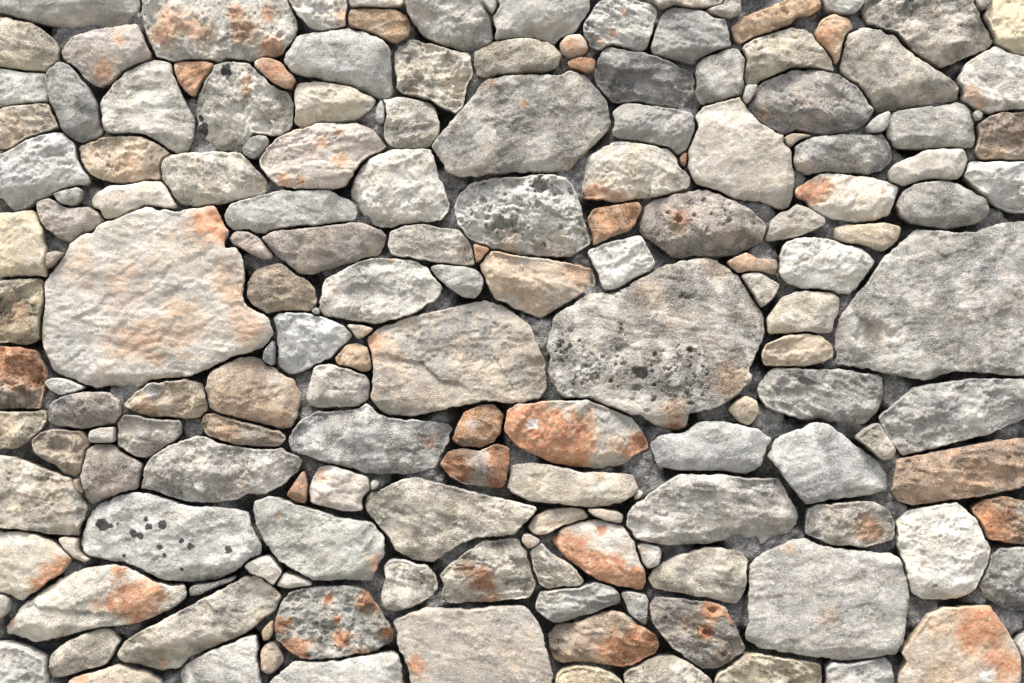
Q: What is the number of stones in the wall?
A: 174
